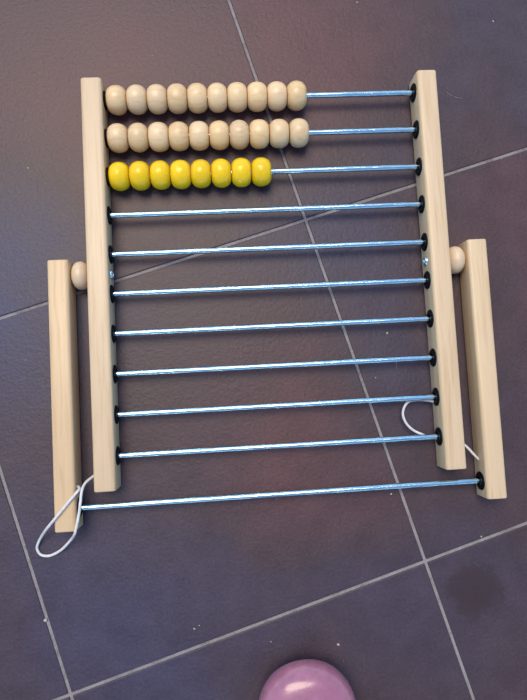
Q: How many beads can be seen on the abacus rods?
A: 28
